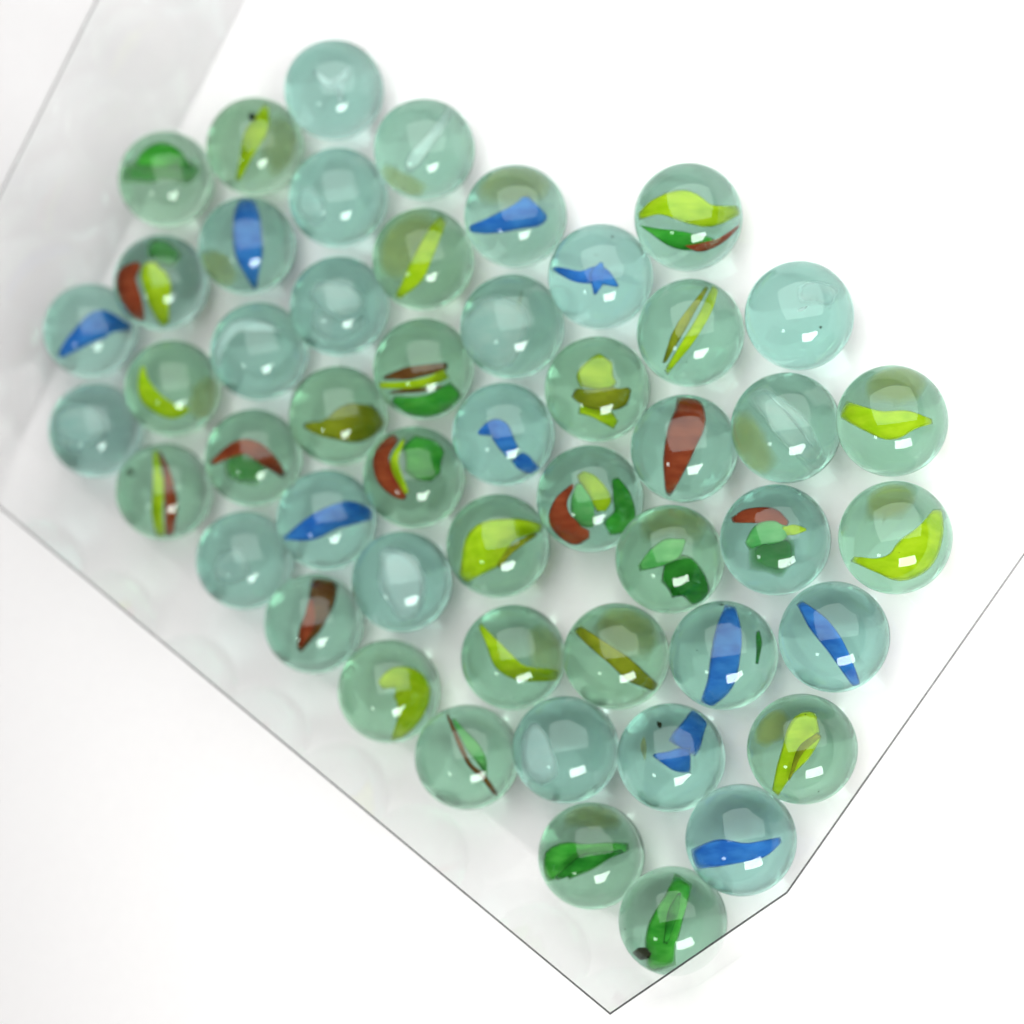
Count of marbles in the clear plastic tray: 50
